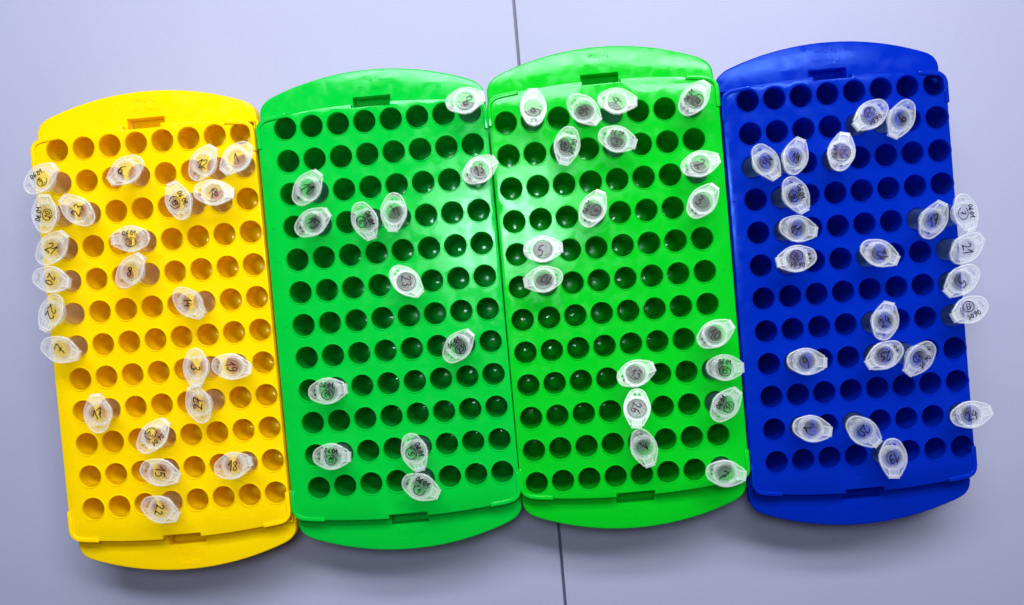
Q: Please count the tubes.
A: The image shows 75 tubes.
